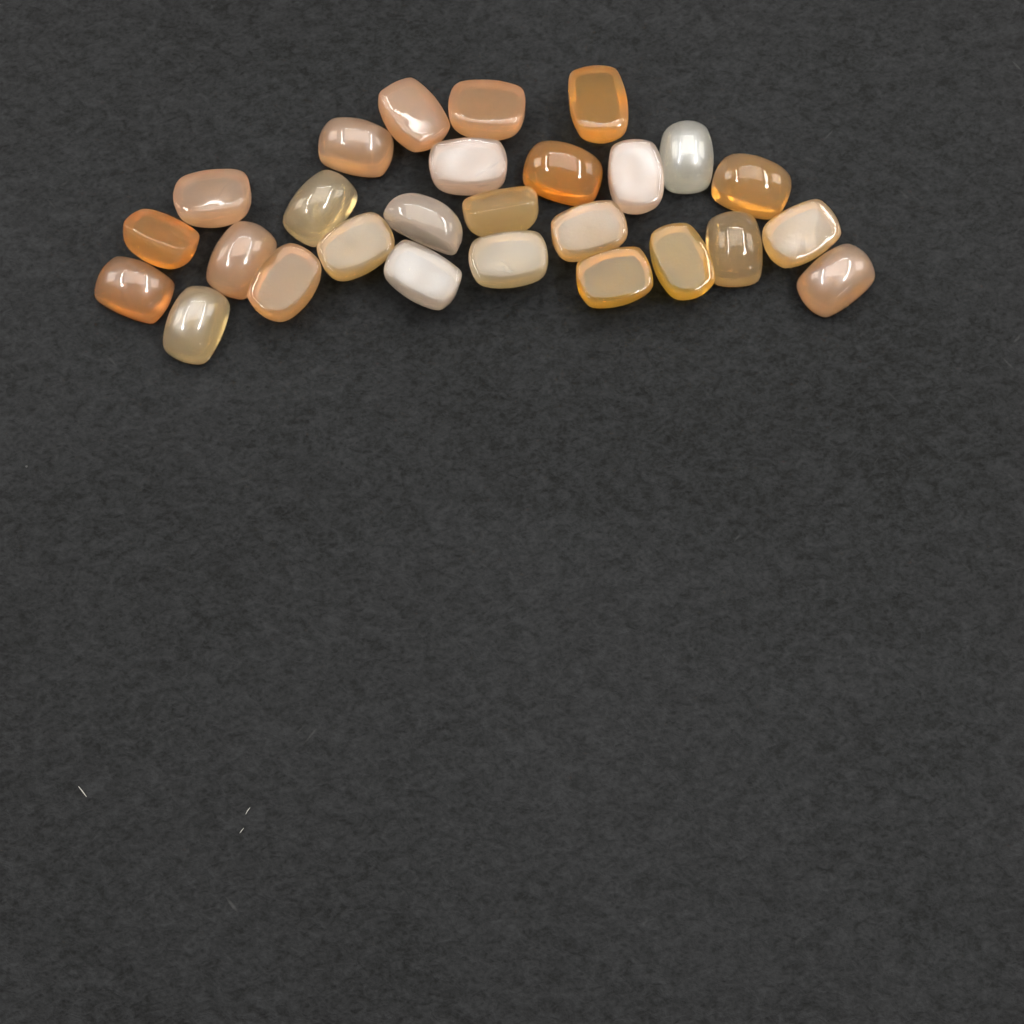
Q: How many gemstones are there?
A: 27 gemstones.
